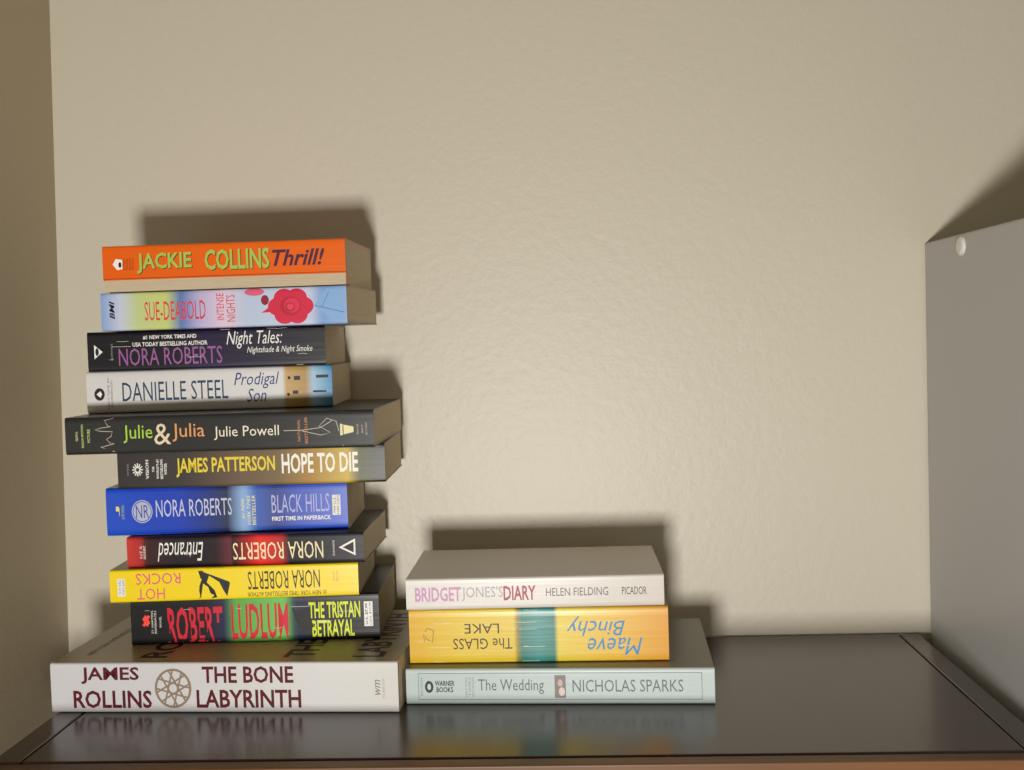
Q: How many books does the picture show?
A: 14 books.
